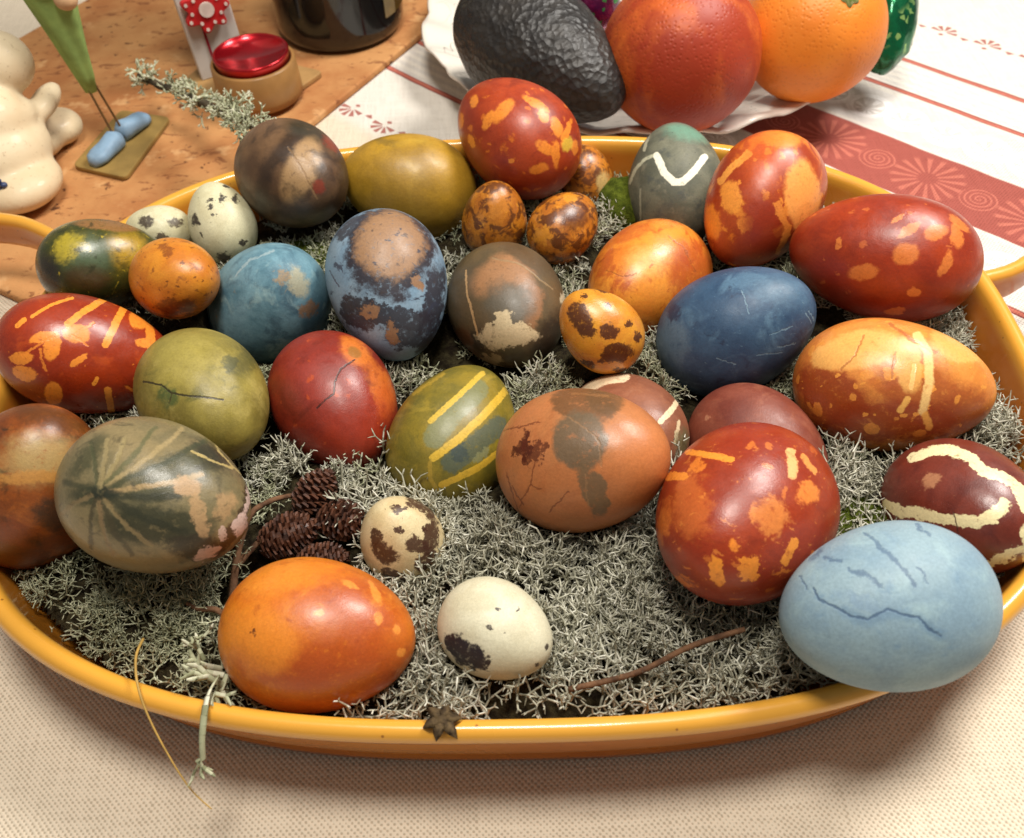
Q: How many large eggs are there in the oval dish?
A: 26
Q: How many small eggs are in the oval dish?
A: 9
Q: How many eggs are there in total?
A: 35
